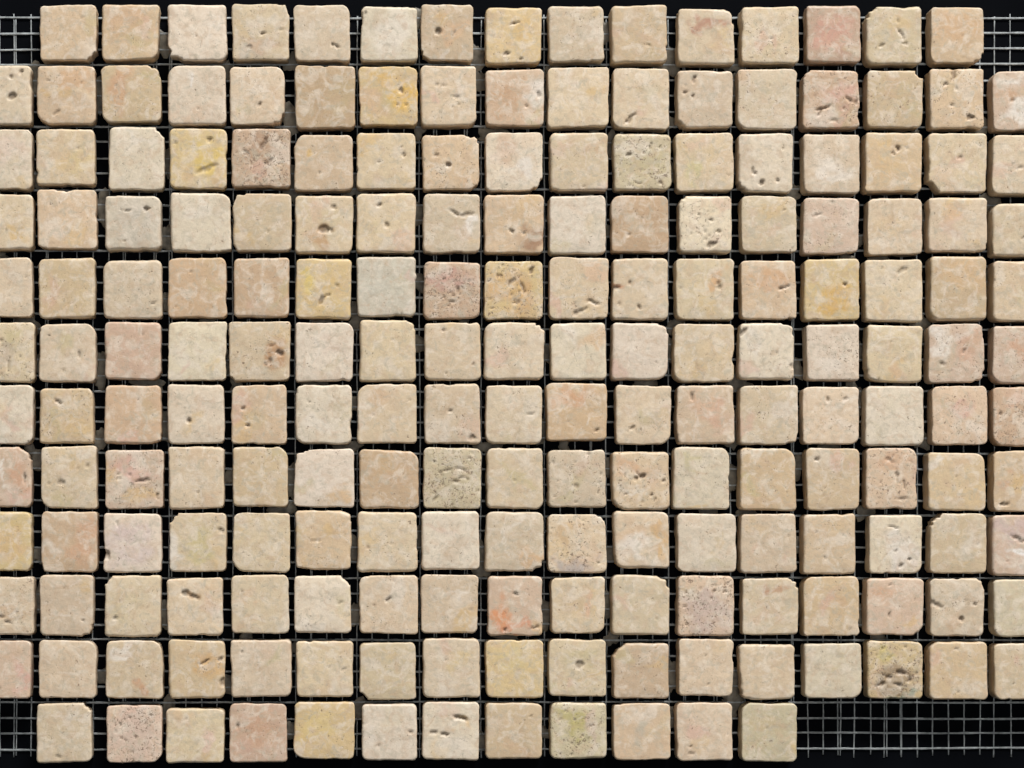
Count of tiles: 197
